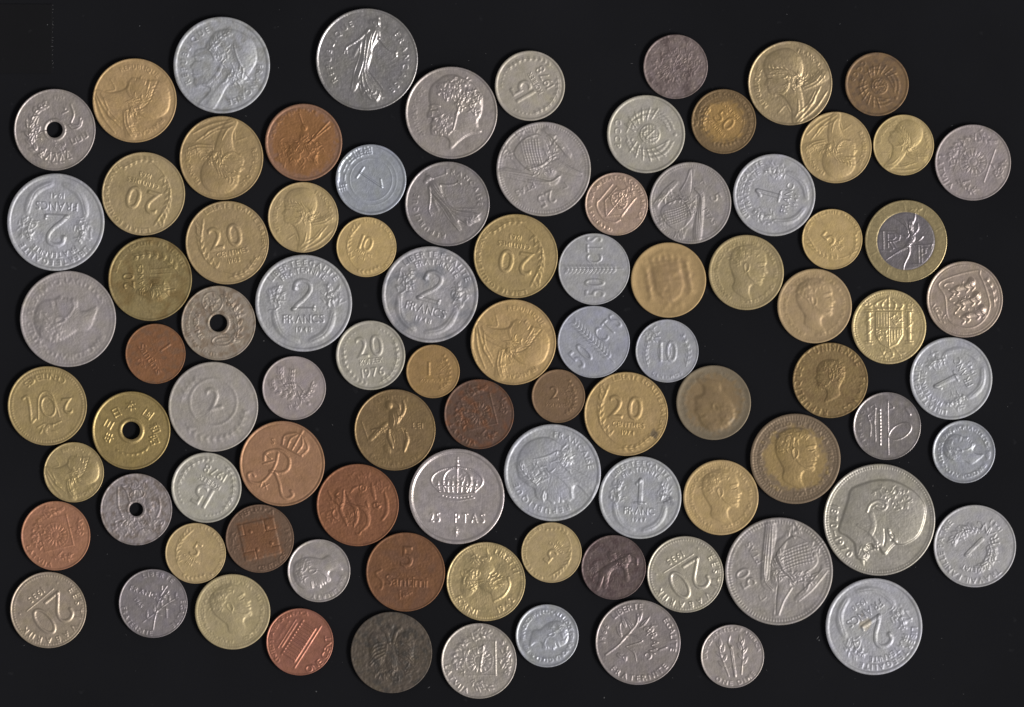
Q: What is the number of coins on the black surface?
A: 92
